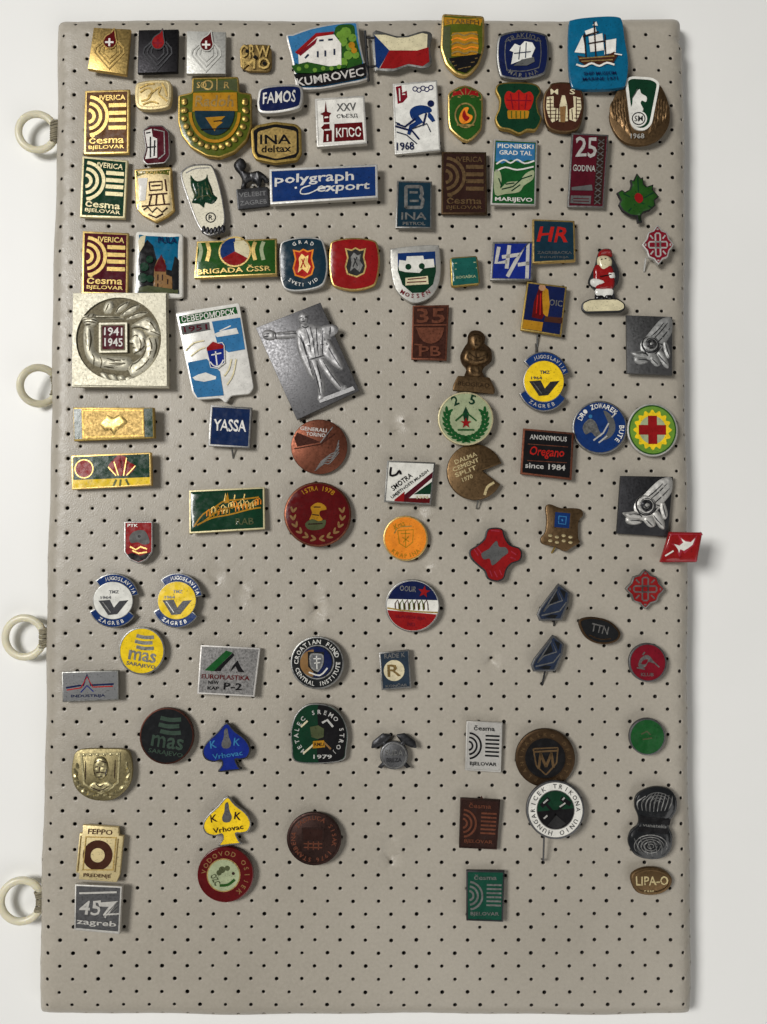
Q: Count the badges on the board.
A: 99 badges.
